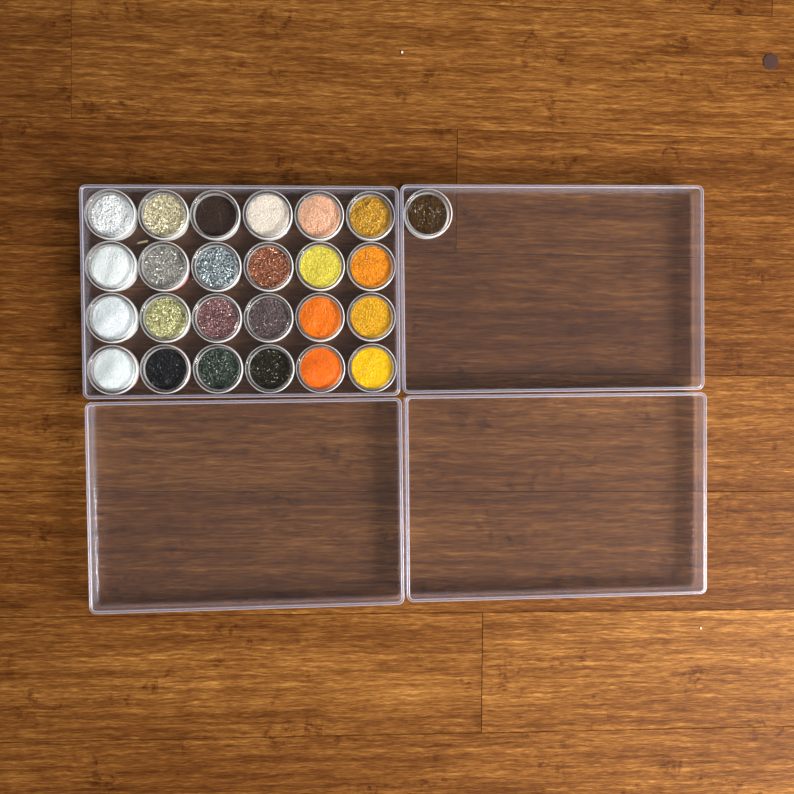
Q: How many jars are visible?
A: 25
